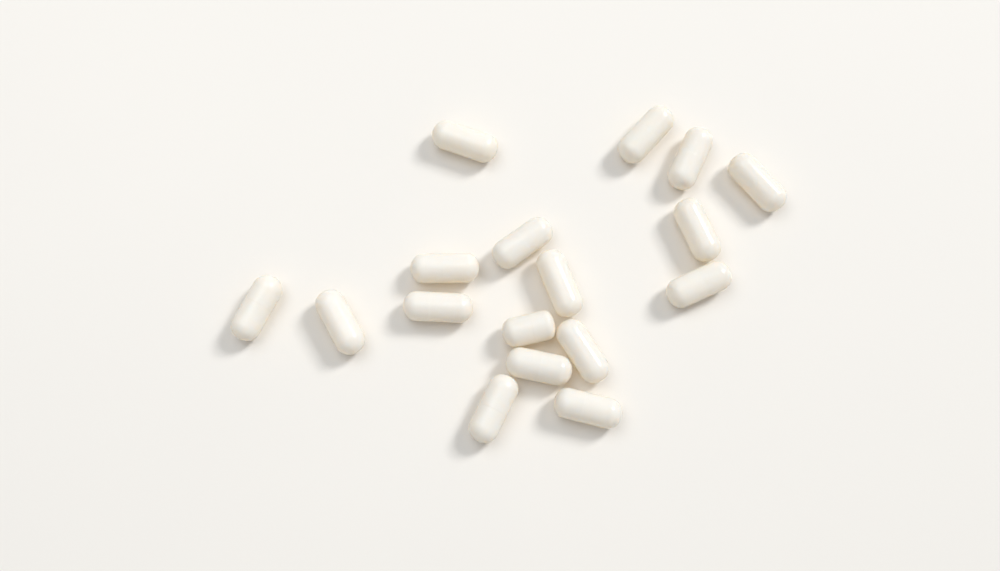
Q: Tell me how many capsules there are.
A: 17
